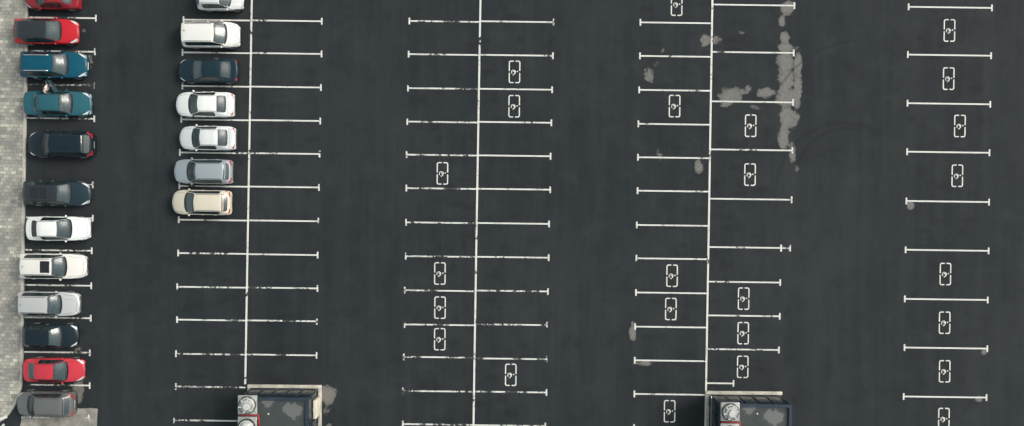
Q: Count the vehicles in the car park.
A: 19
